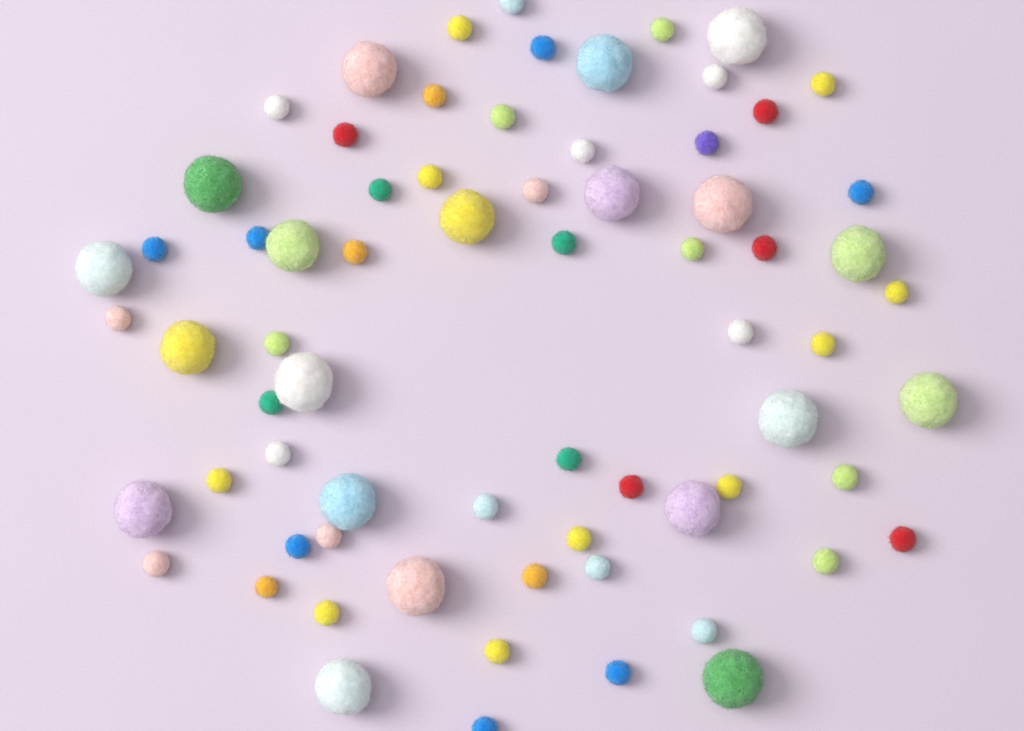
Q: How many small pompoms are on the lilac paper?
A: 50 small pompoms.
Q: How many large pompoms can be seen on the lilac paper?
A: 20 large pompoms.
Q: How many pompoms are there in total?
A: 70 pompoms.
